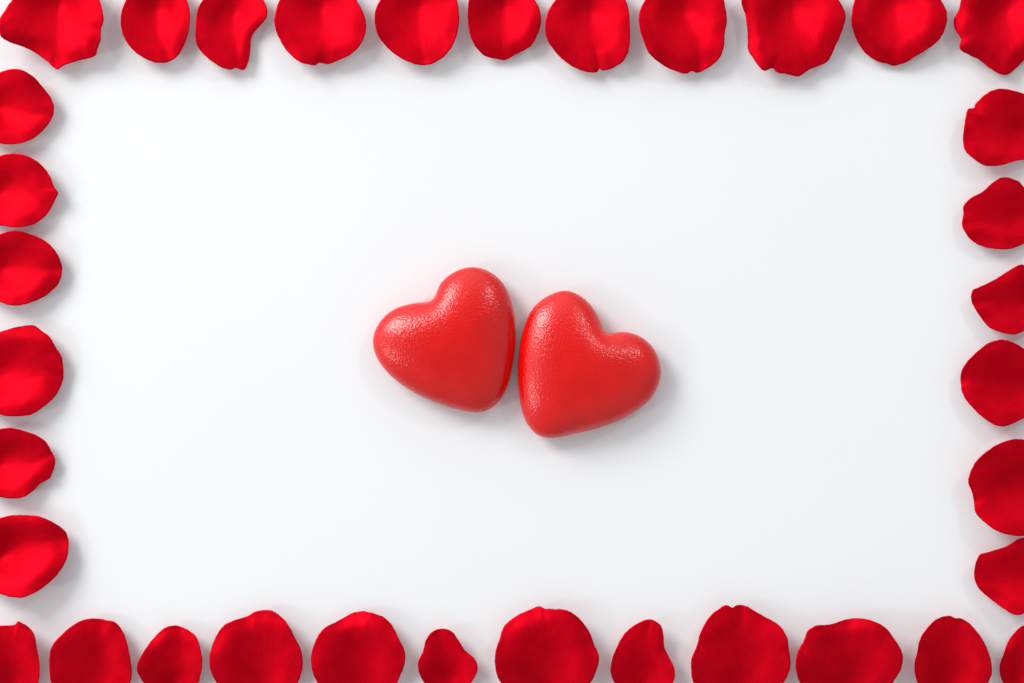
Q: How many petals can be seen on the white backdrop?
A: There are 35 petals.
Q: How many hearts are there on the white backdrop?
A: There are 2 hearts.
